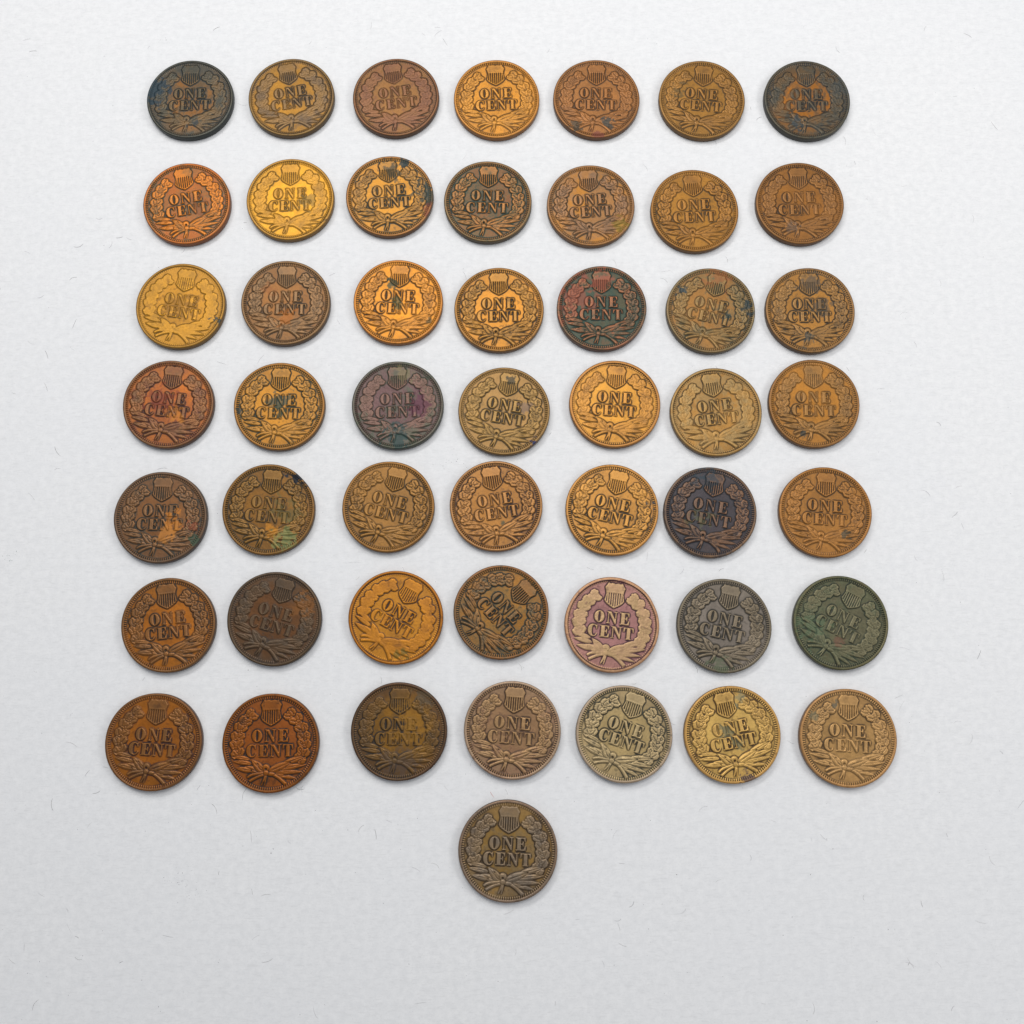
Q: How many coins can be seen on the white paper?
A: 50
